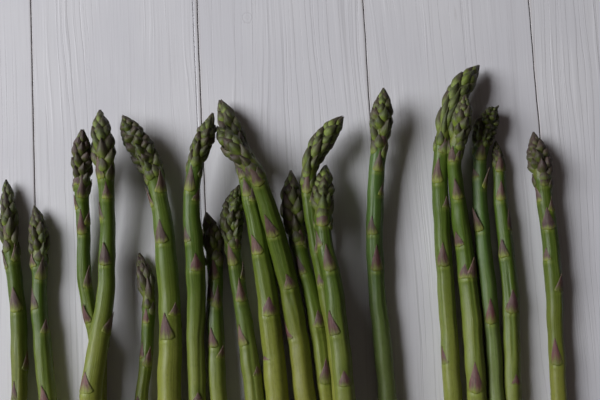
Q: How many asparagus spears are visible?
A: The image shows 20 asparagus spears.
